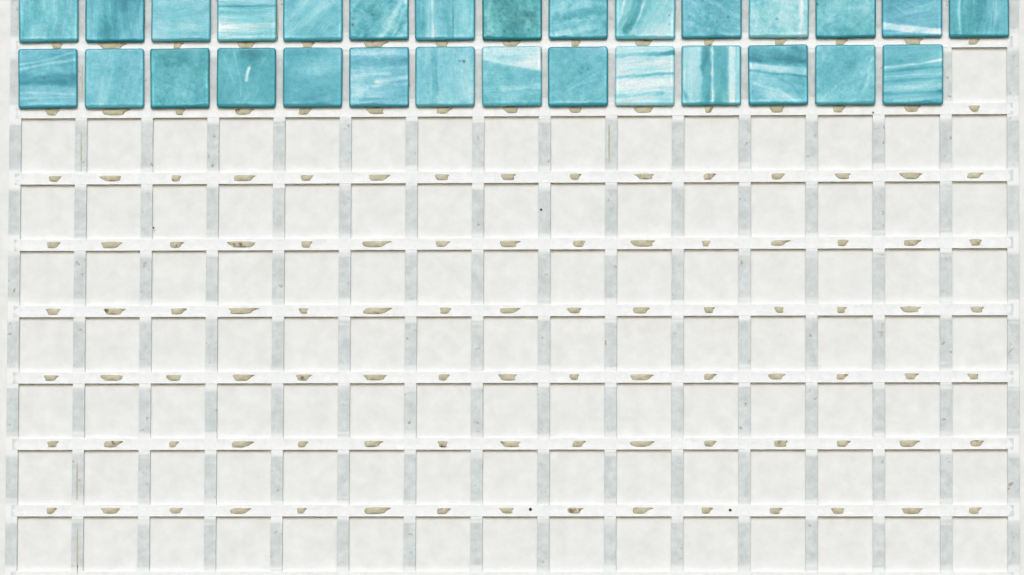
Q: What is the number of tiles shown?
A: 29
